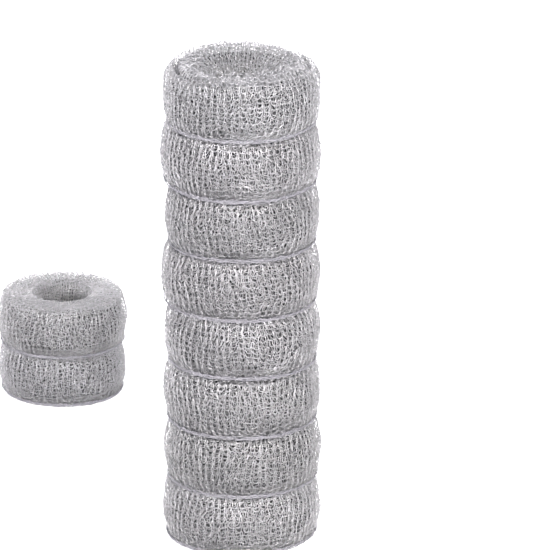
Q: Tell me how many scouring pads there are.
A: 10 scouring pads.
